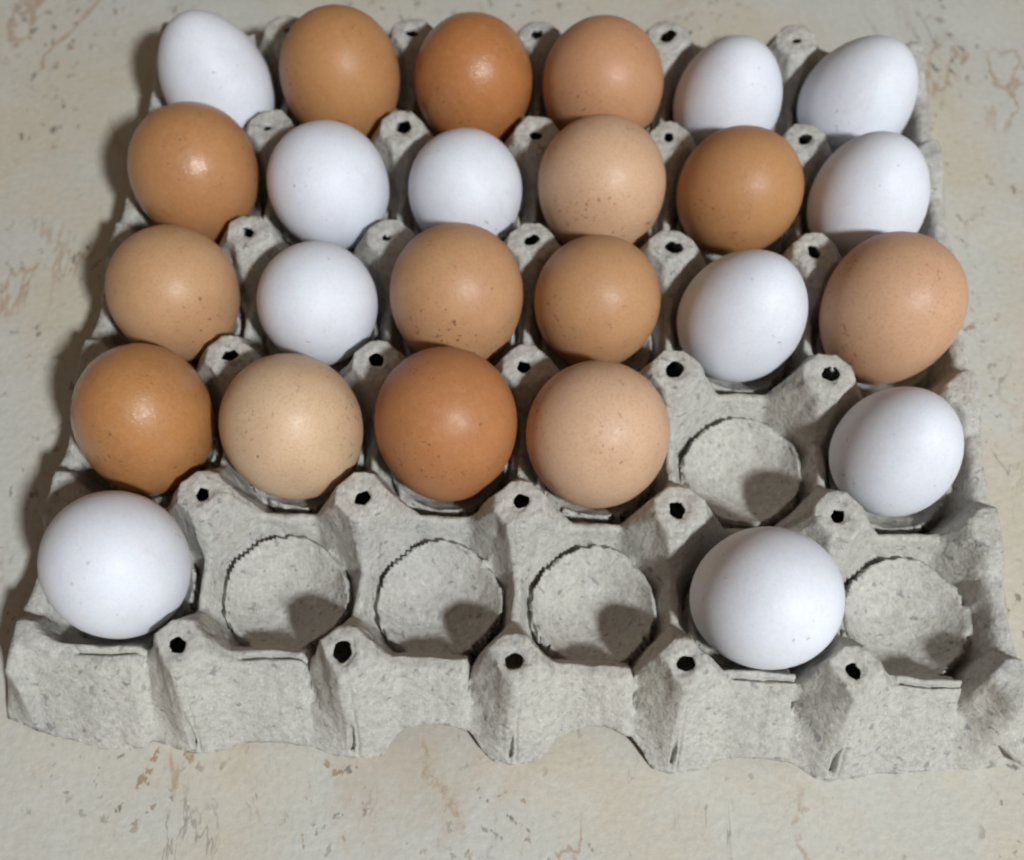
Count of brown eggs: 14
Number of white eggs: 11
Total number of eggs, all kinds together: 25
